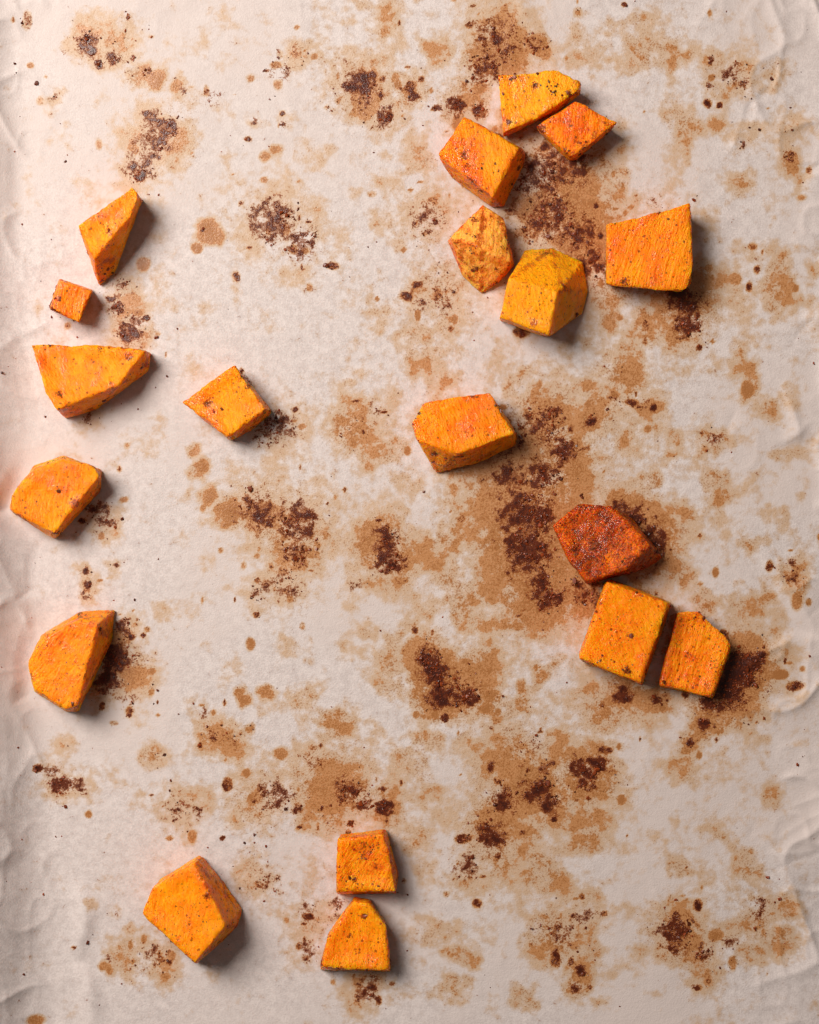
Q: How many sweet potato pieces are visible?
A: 19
